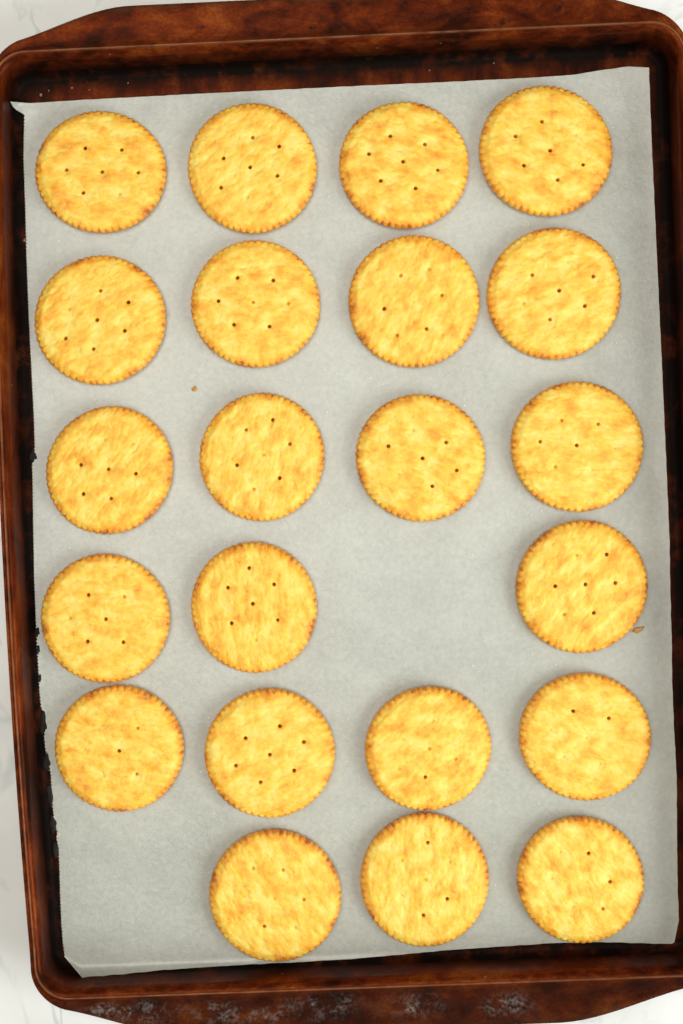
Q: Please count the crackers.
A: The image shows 22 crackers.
